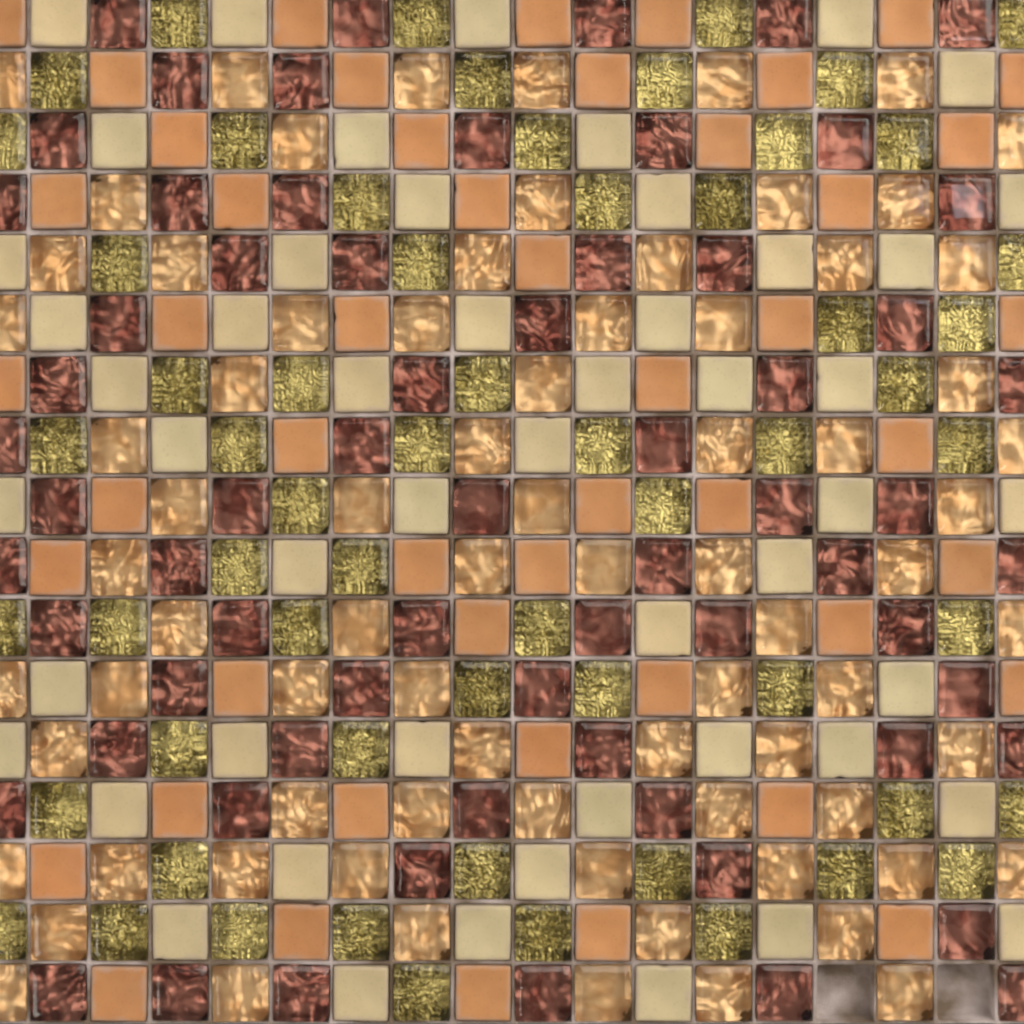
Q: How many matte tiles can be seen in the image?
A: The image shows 100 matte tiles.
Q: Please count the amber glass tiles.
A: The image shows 77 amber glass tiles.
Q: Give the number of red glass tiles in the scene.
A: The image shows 67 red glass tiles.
